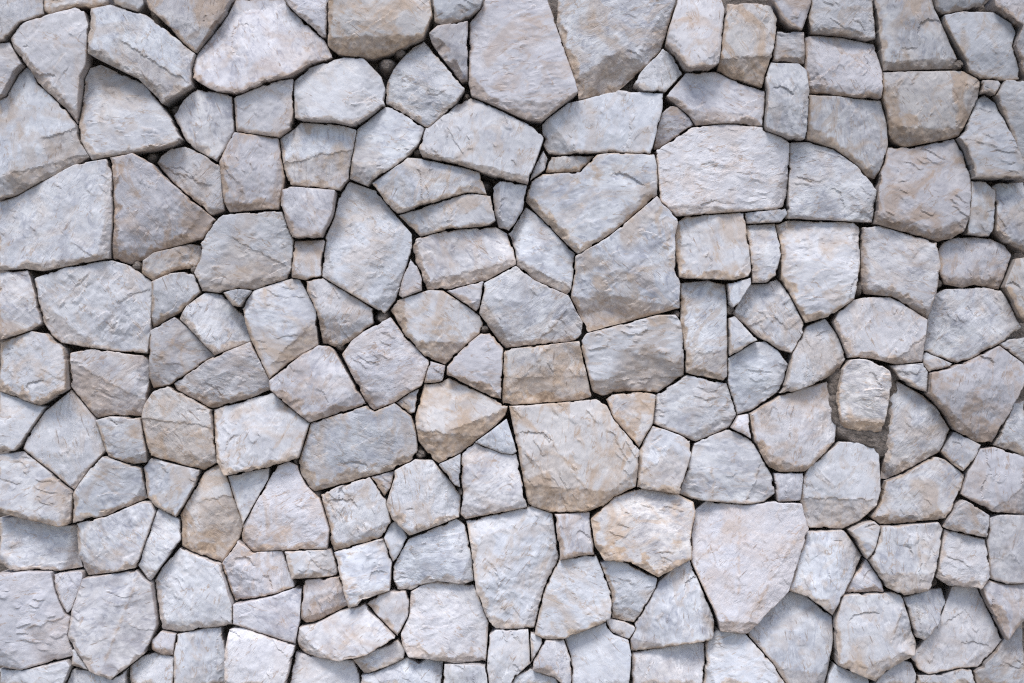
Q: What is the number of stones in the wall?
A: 200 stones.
